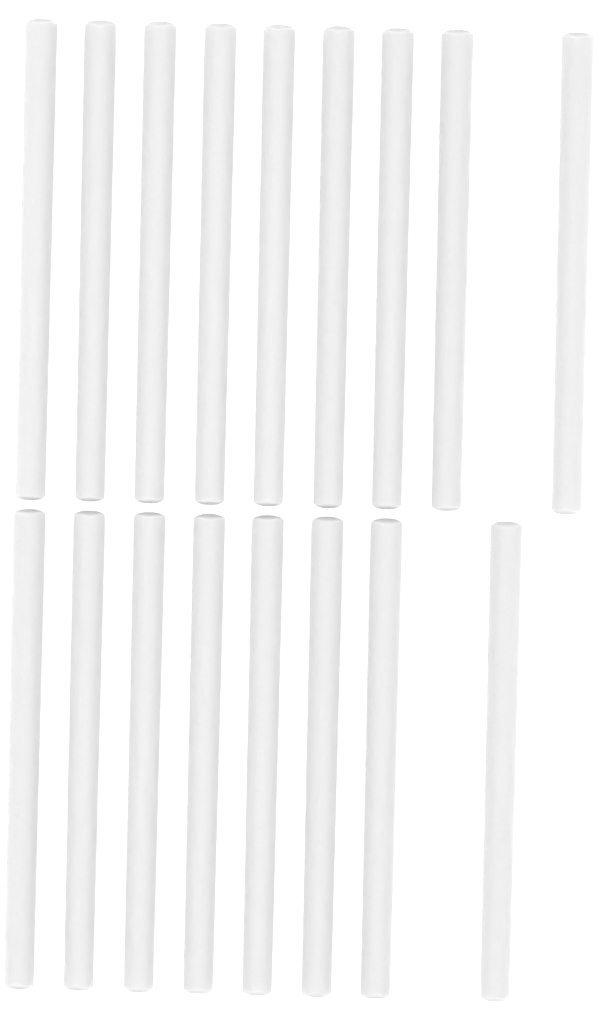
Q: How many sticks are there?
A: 17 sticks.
